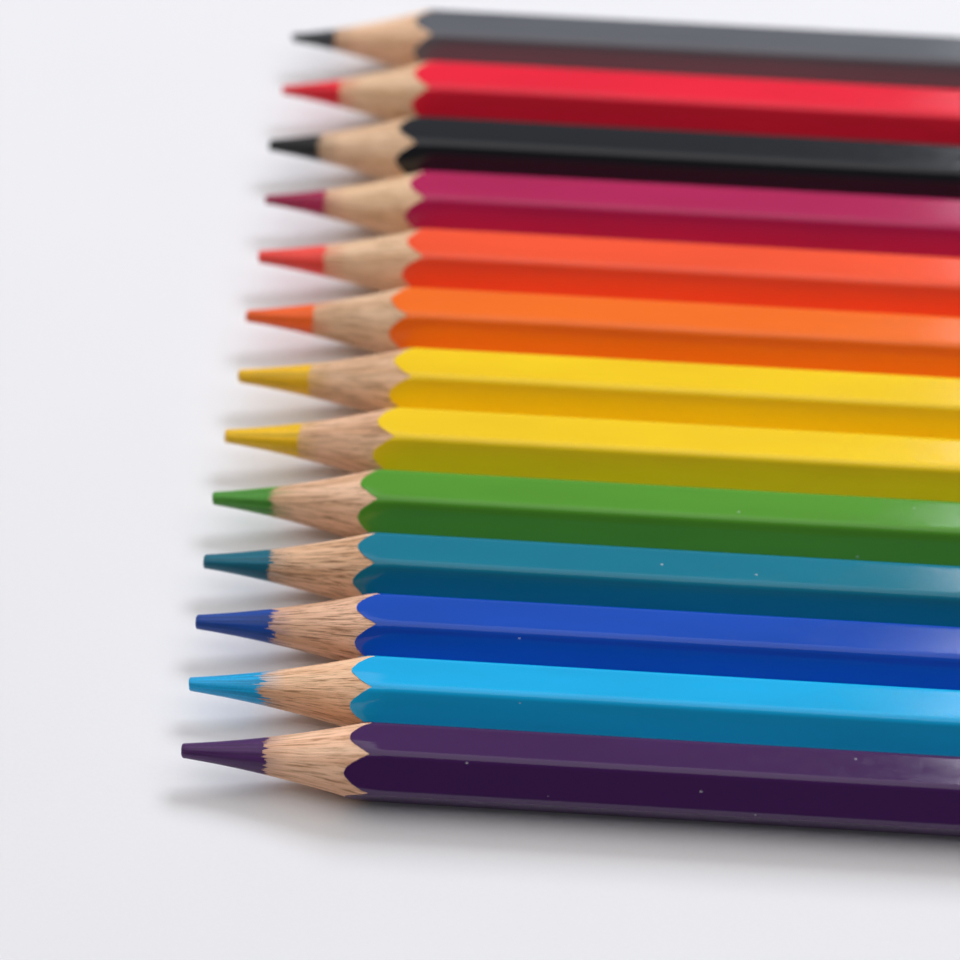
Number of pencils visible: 13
